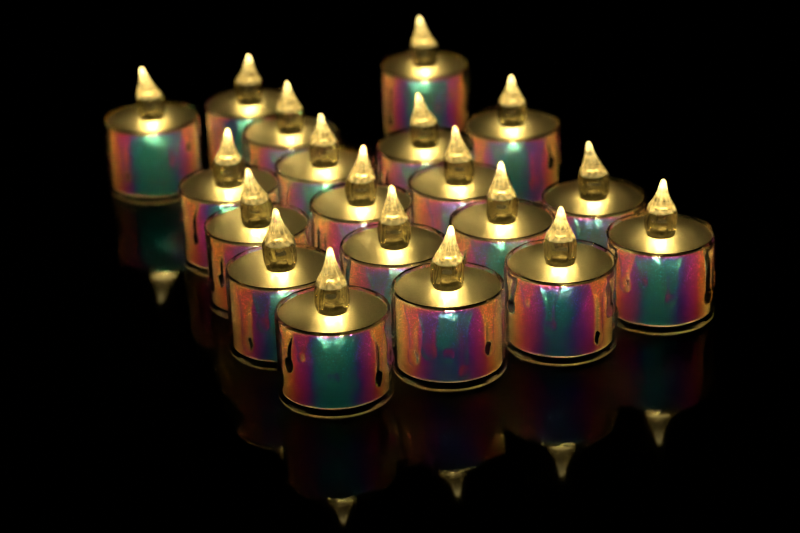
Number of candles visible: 19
